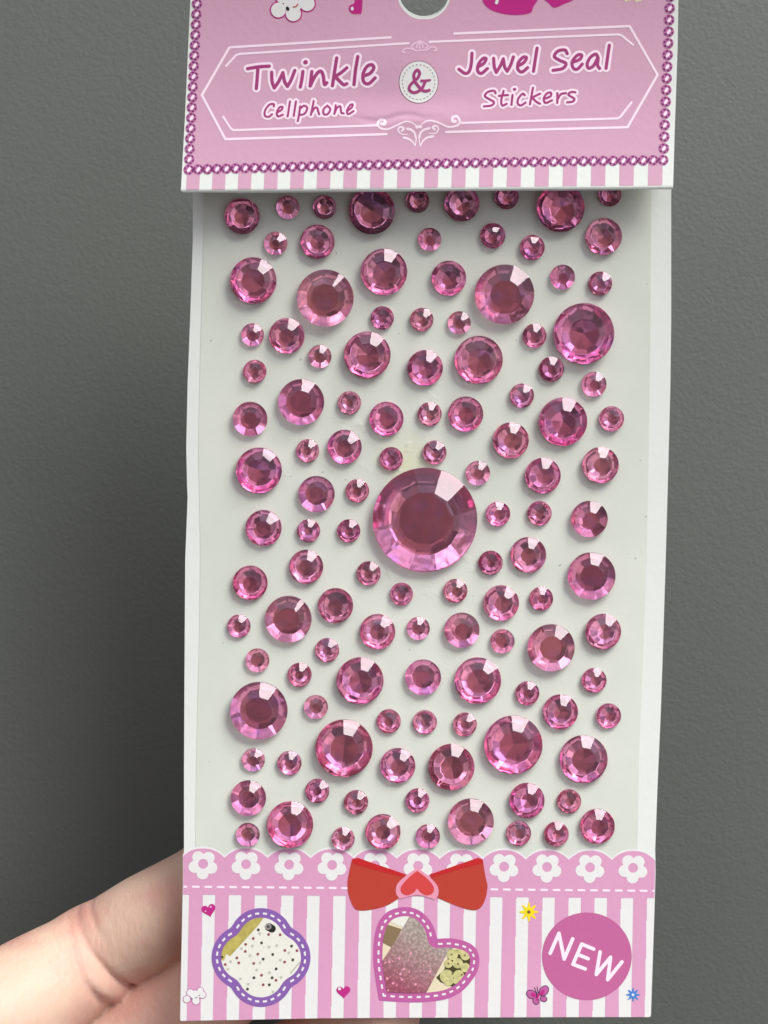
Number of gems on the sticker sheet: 119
